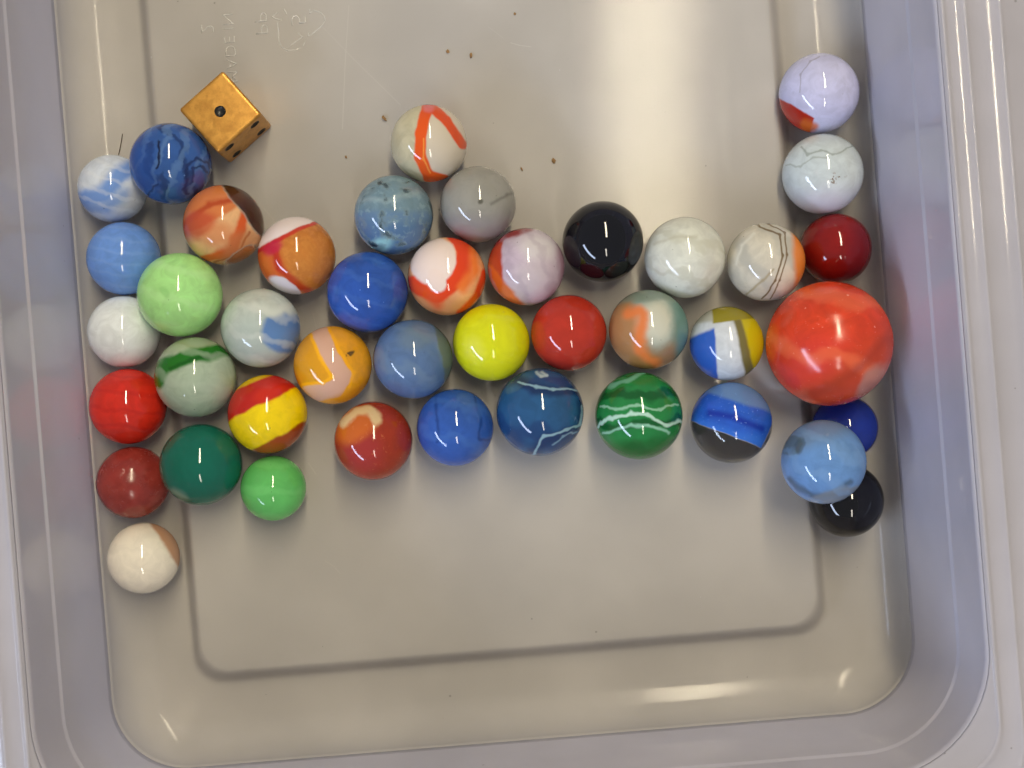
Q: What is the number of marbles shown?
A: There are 42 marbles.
